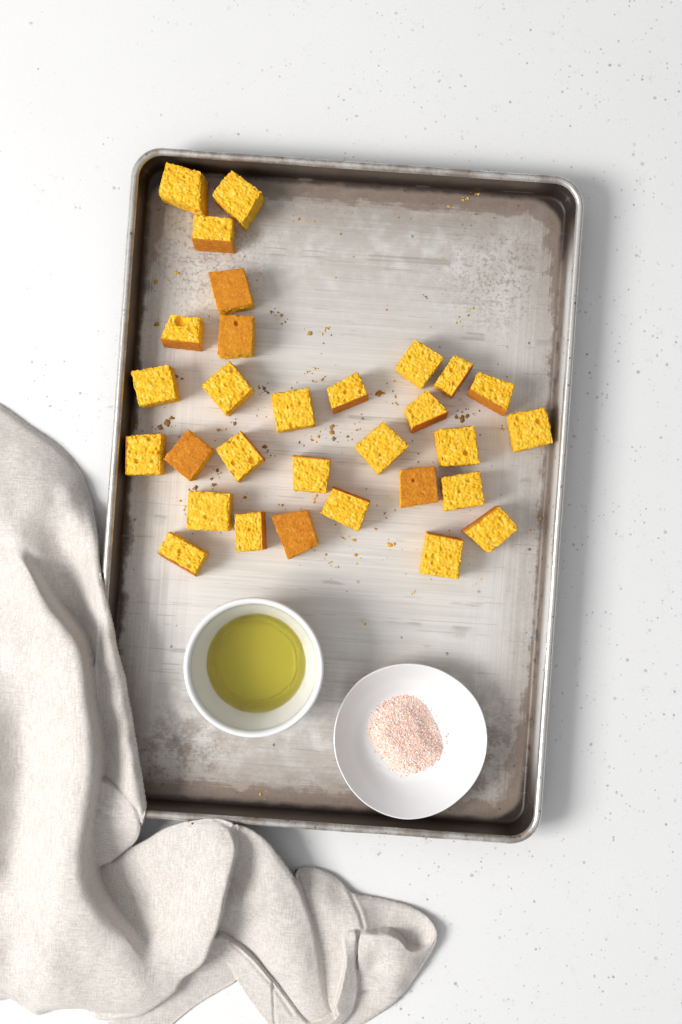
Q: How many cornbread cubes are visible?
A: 30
